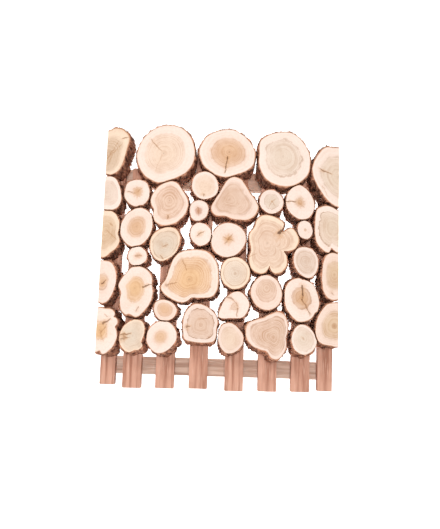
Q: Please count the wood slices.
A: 40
